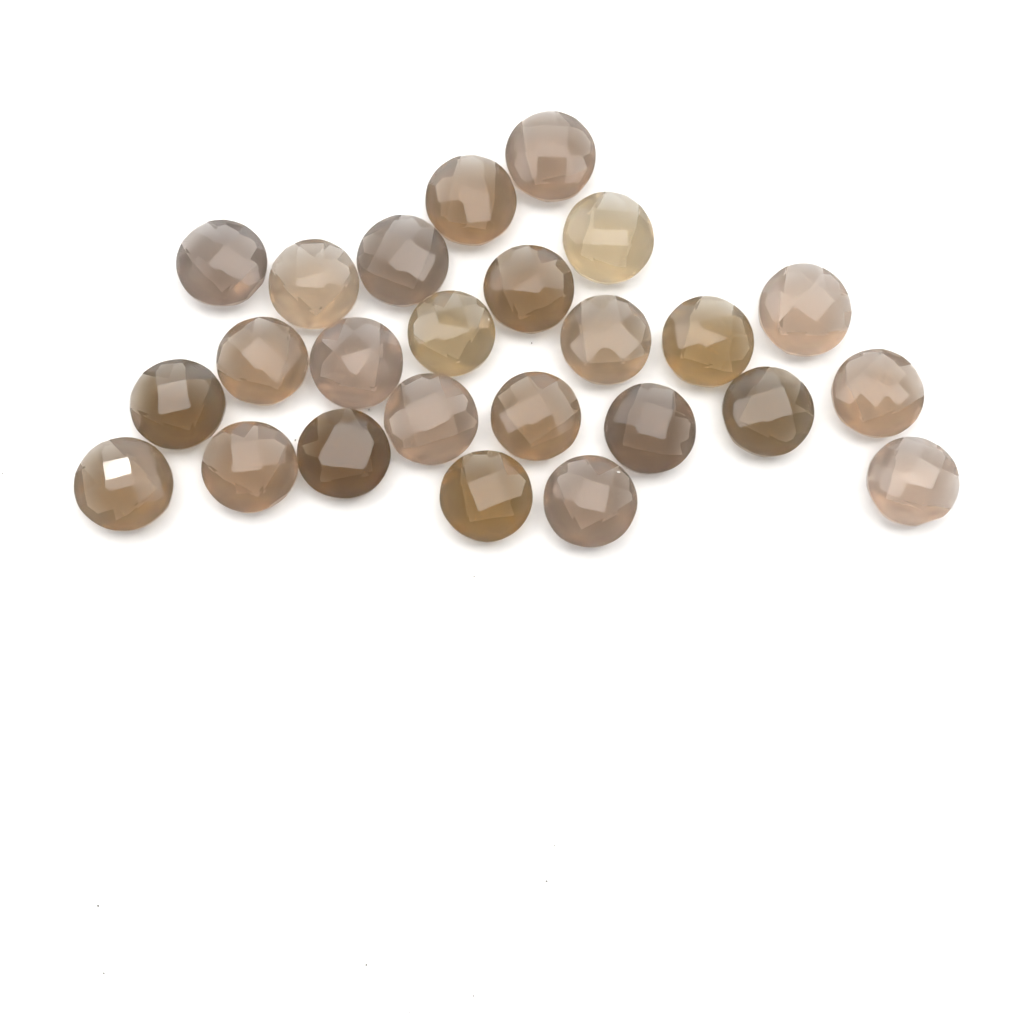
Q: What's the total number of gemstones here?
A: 25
